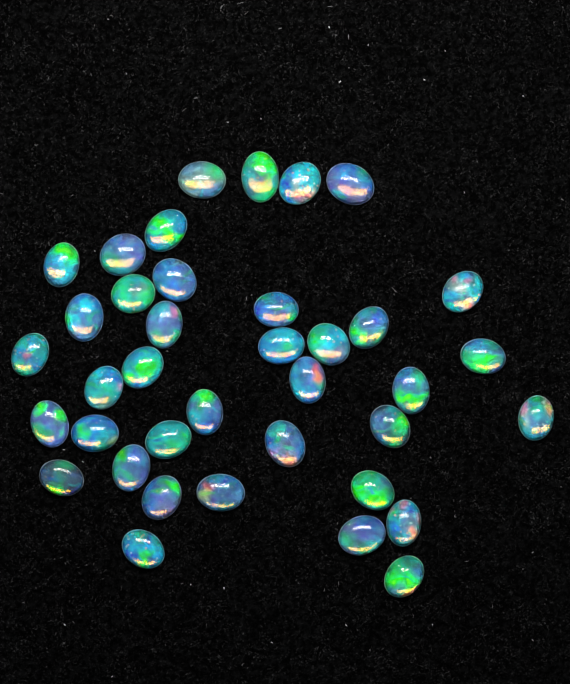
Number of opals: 38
